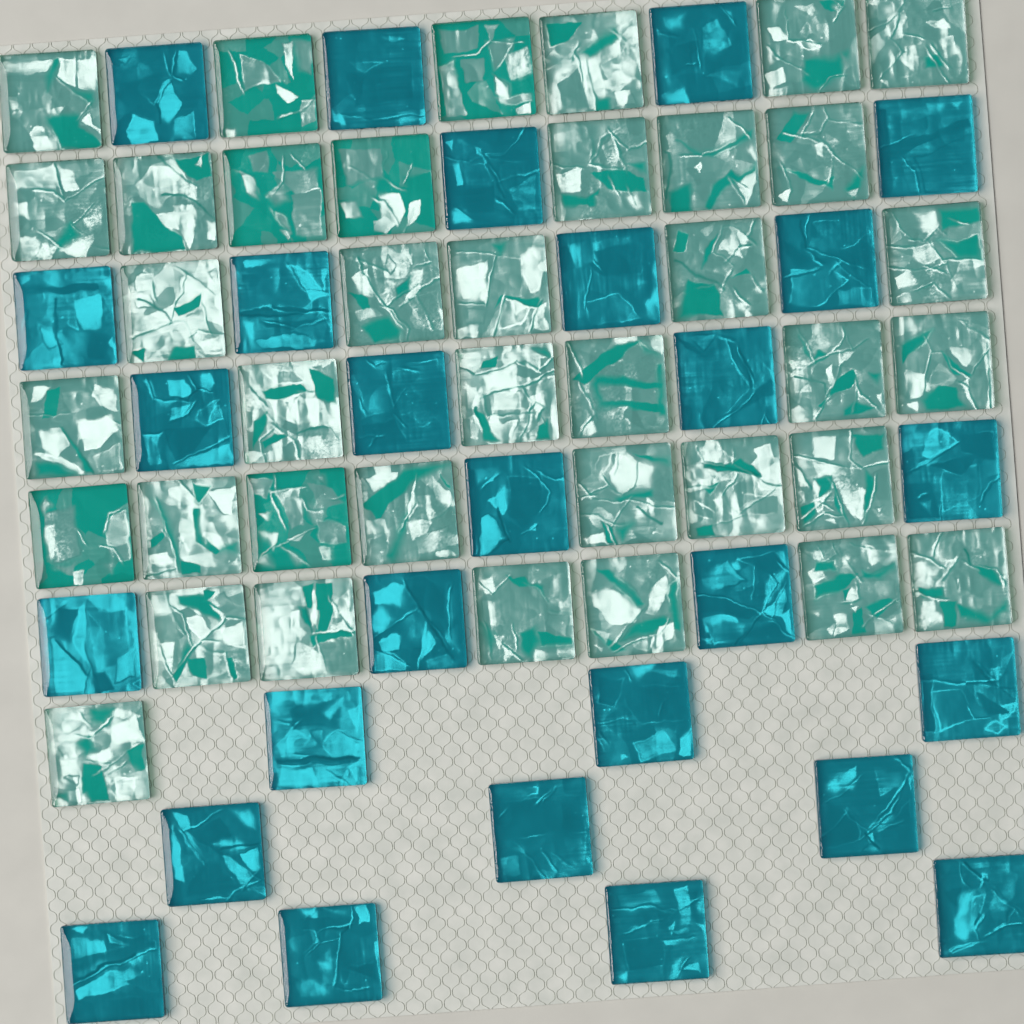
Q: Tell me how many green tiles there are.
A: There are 38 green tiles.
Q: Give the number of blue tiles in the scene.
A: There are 27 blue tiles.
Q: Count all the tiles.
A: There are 65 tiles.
